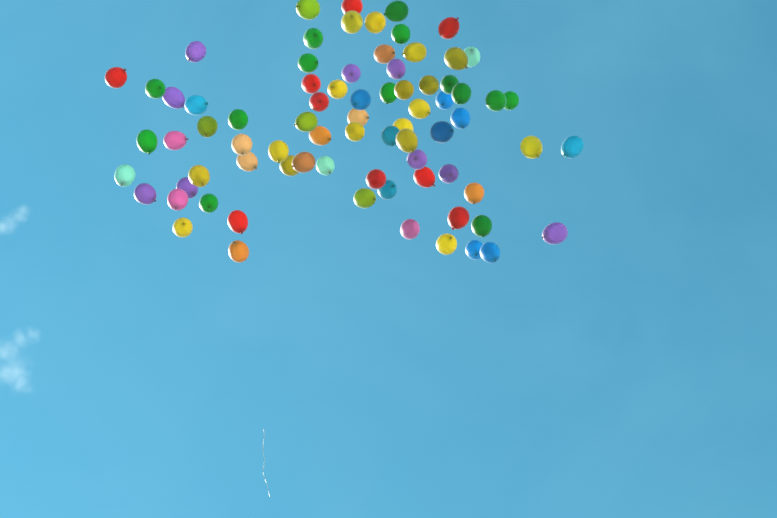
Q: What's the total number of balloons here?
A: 77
